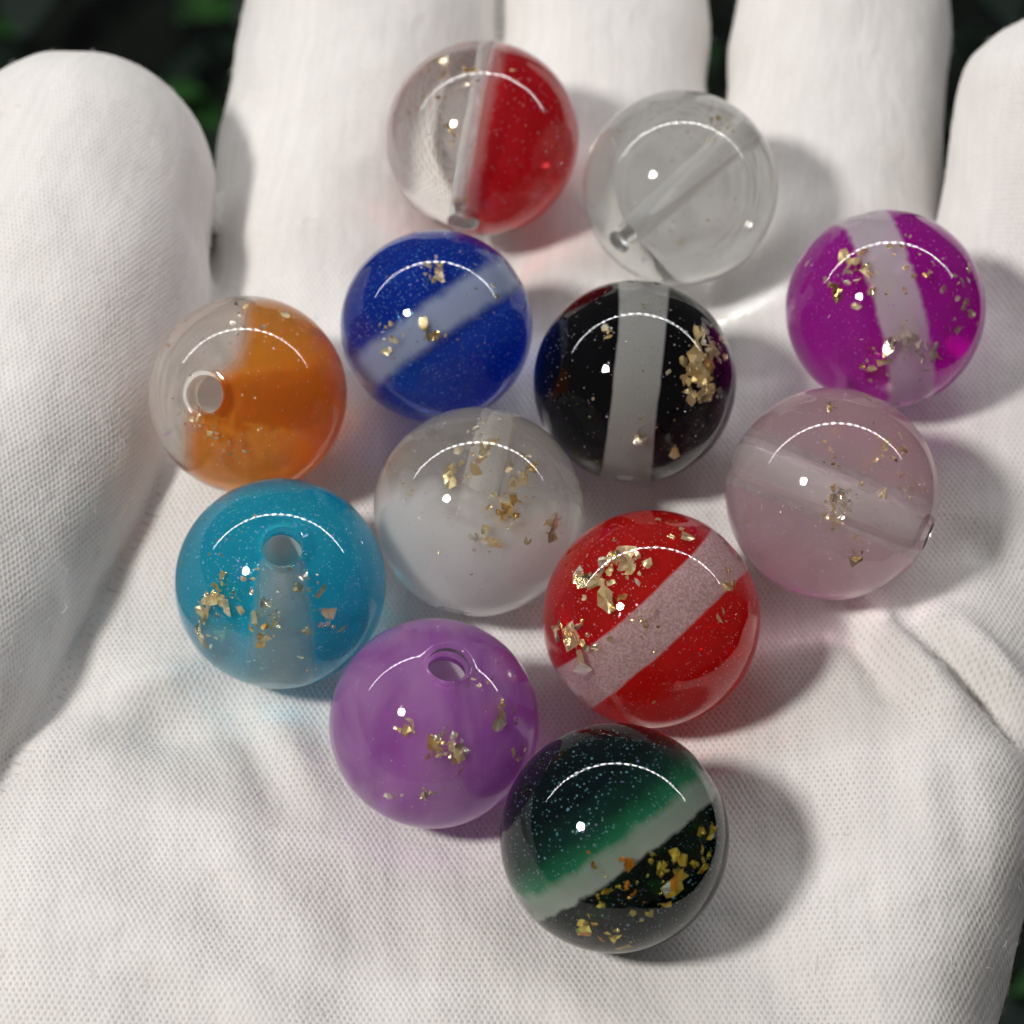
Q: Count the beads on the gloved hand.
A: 12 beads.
